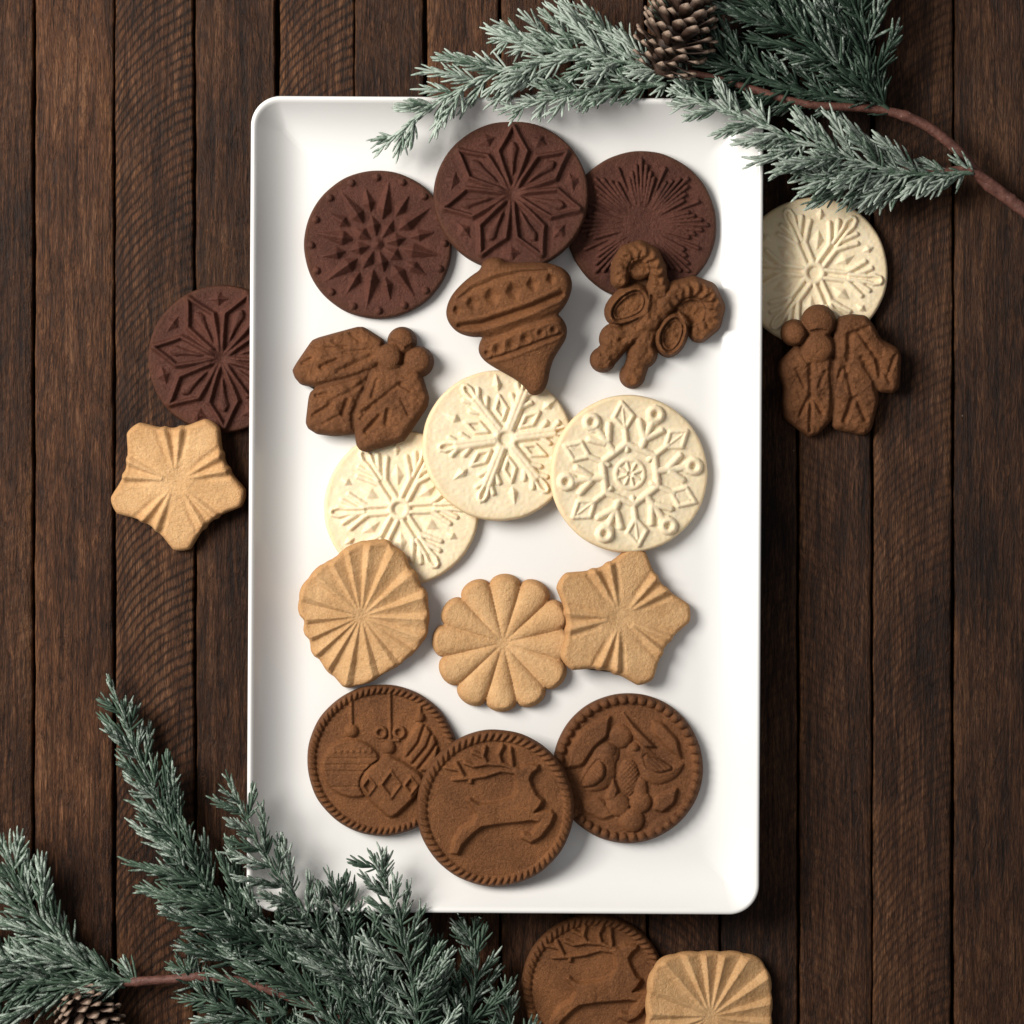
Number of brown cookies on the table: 12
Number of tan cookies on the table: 5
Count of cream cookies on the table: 4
